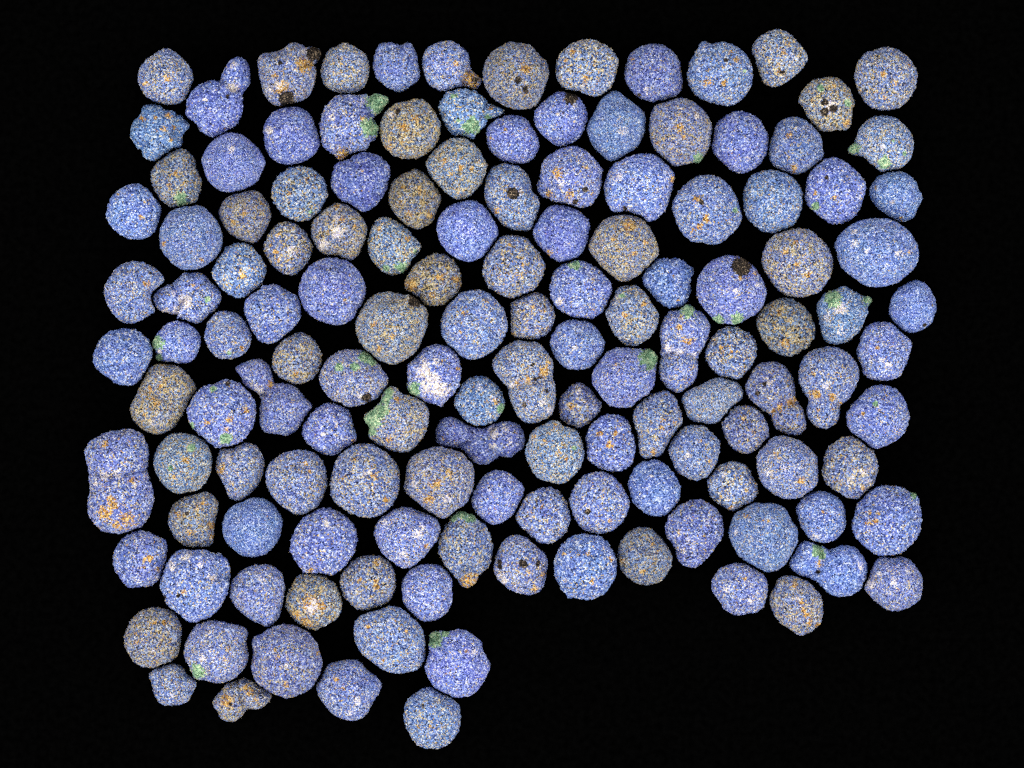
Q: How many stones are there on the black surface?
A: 139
